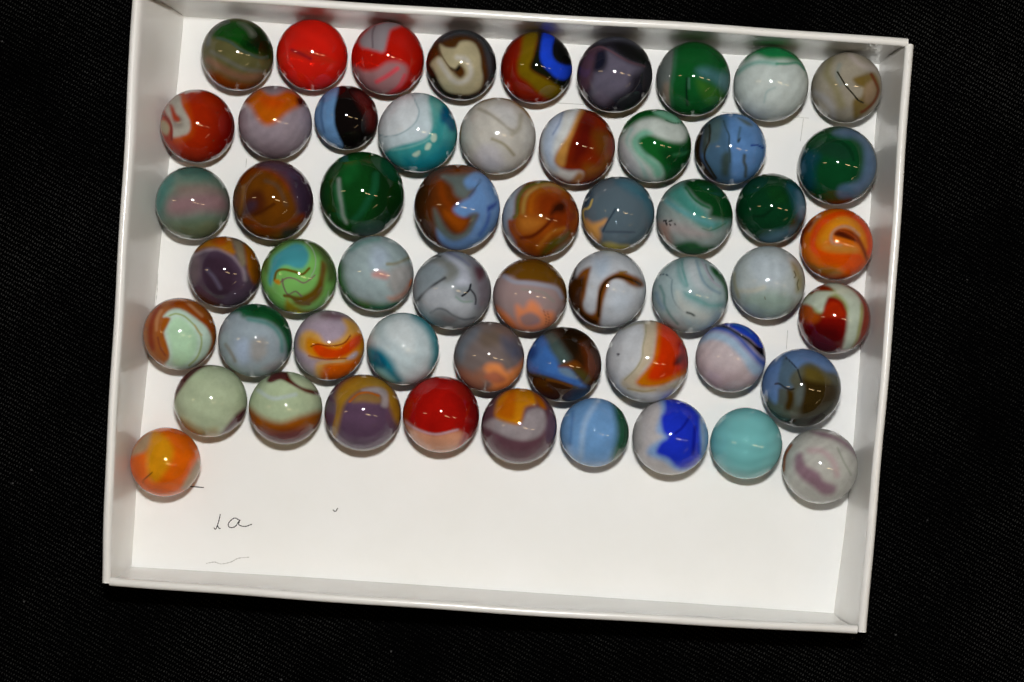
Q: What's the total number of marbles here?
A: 55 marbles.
